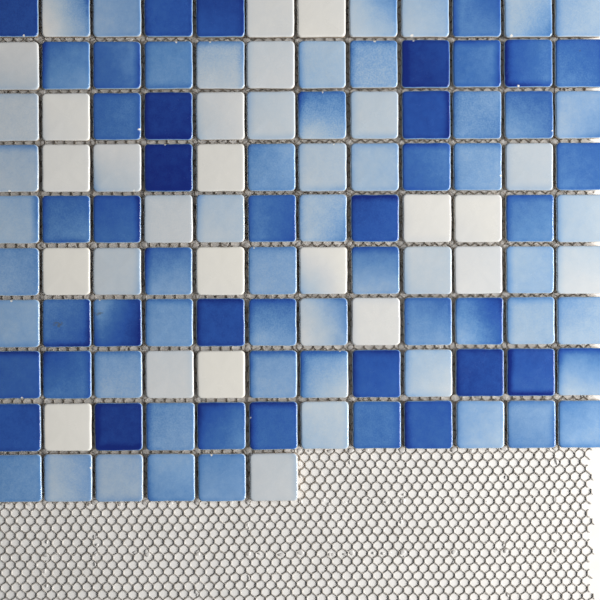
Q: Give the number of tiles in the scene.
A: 114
